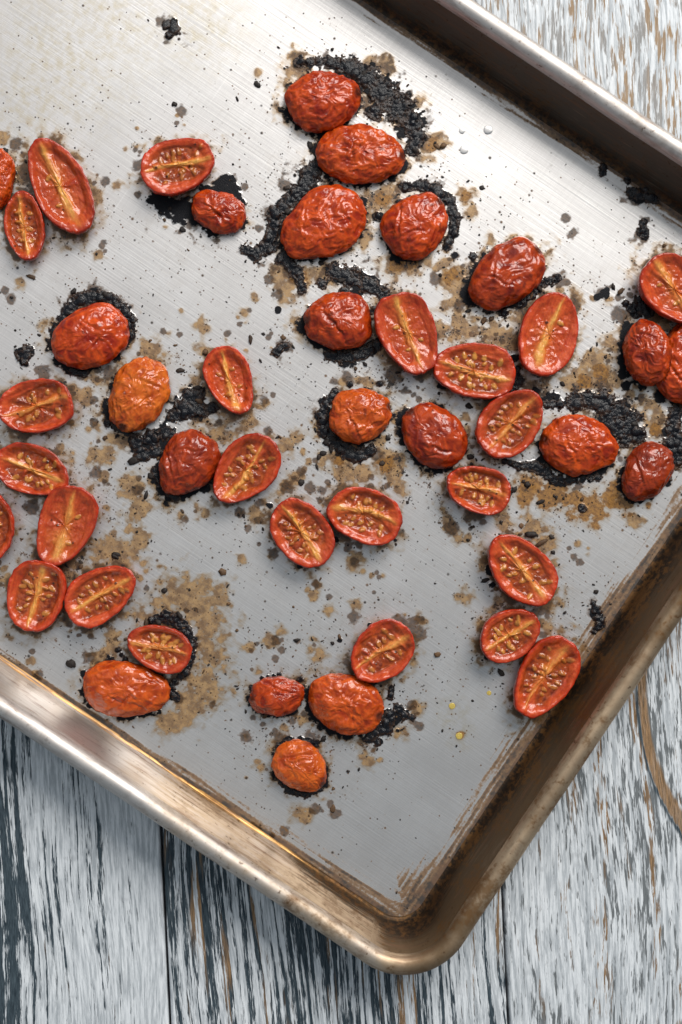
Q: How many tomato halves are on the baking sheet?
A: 45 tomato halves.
